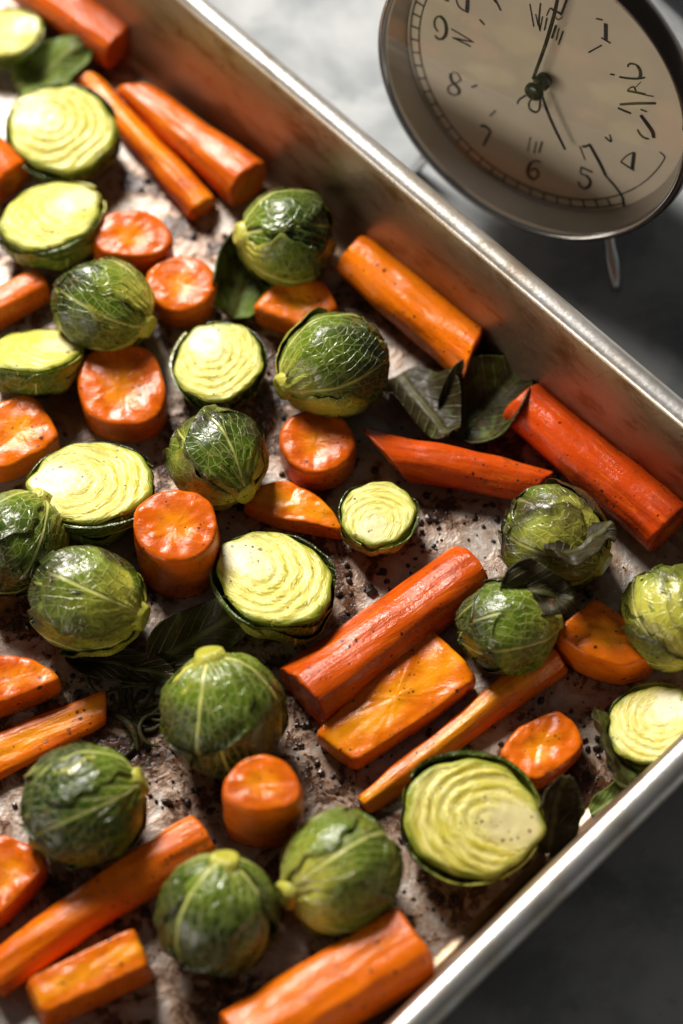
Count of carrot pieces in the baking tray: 28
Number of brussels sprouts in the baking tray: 23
